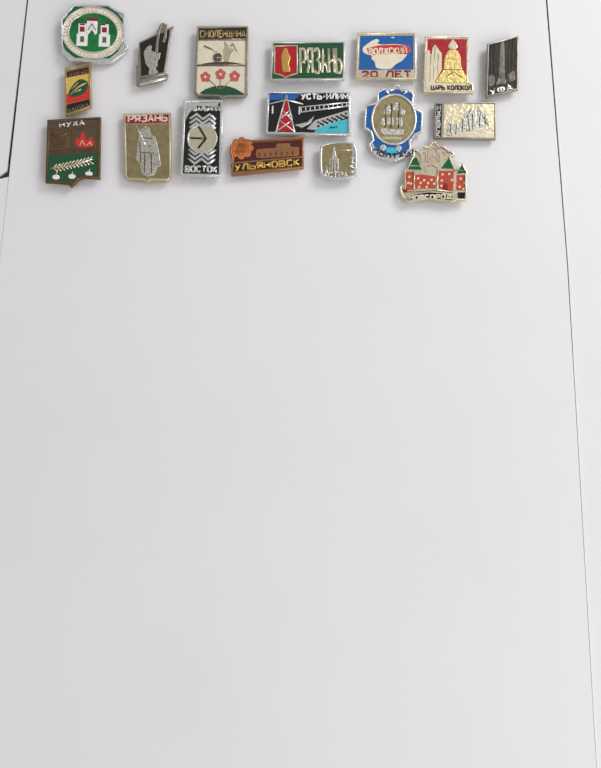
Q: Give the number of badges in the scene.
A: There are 17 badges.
